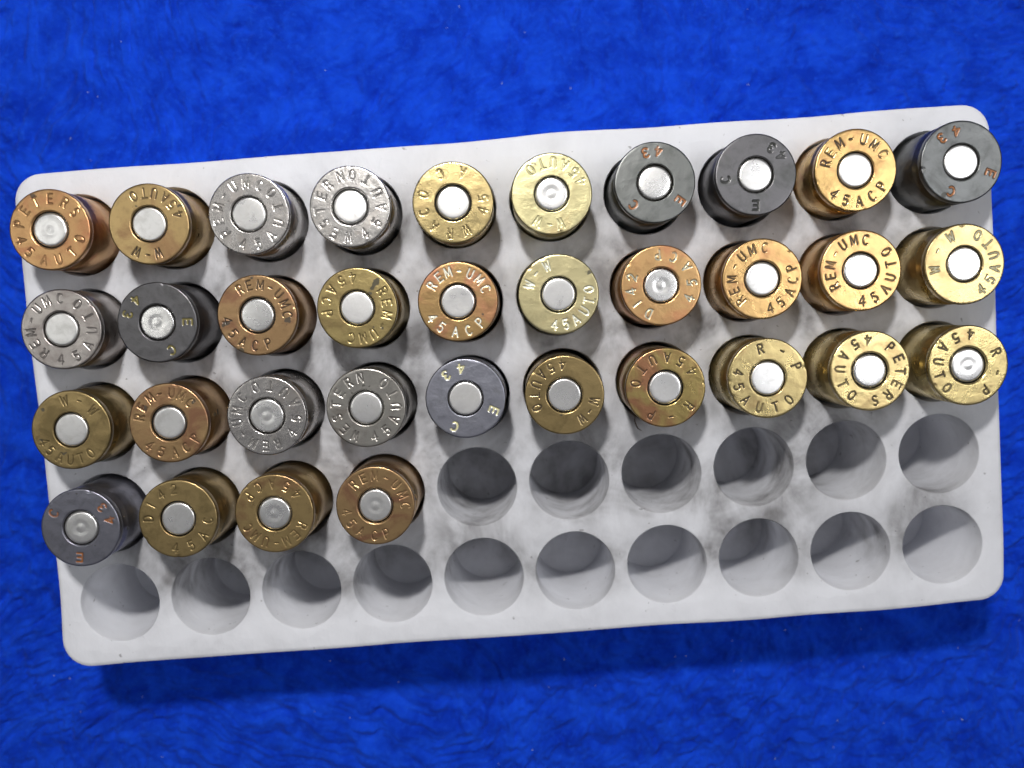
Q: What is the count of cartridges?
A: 34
